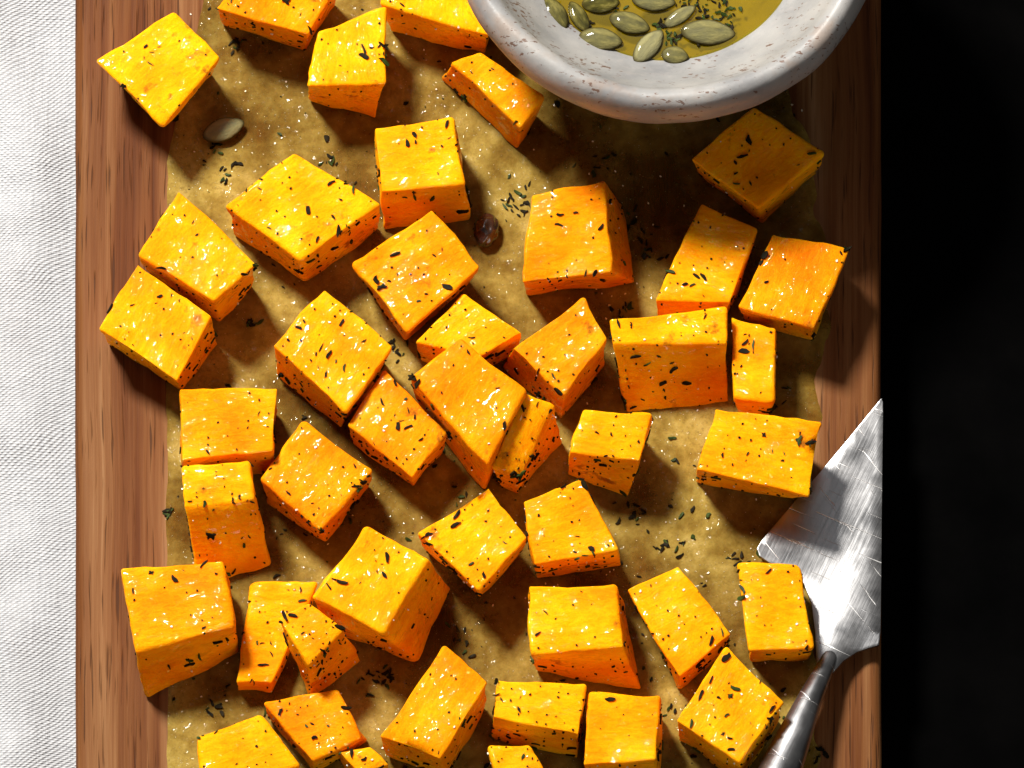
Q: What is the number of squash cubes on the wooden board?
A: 44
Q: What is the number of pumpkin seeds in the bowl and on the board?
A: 11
